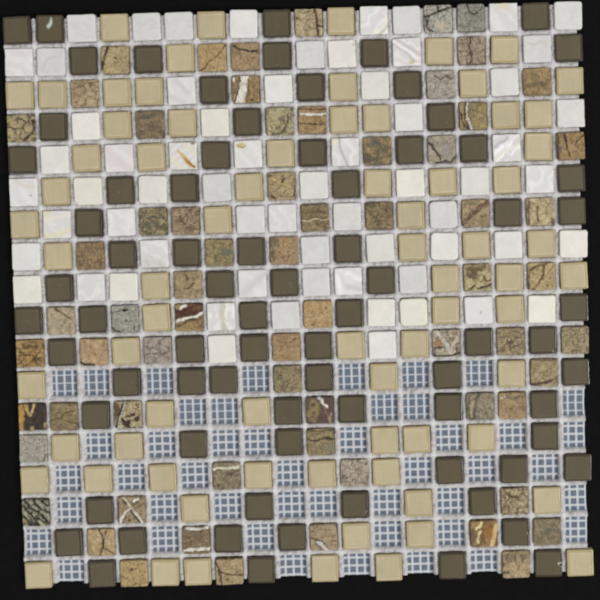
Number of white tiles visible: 64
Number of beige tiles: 72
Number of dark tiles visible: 76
